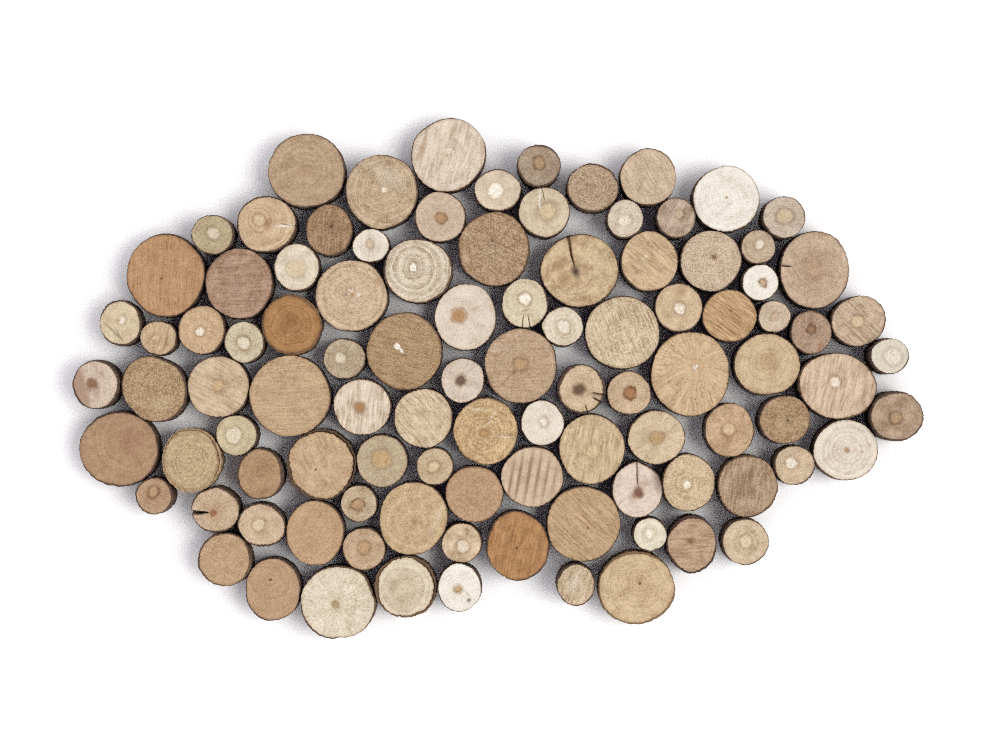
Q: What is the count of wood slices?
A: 100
